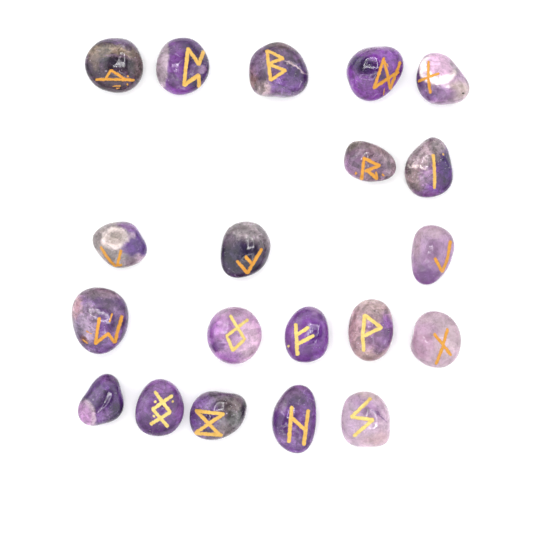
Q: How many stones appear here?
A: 20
